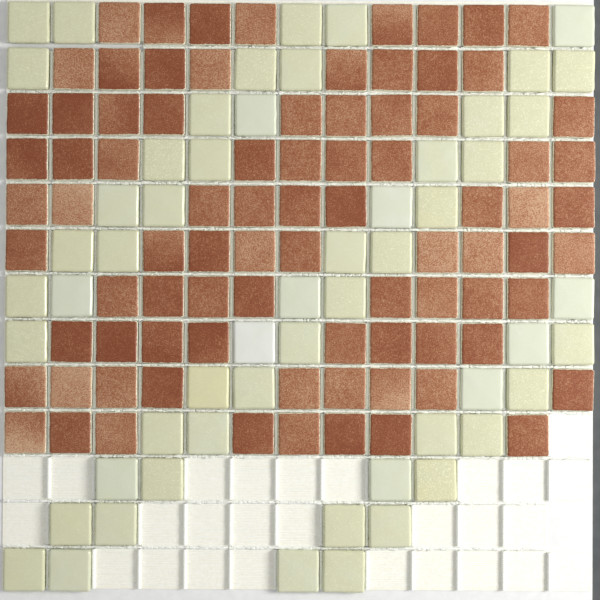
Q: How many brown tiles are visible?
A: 85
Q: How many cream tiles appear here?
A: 56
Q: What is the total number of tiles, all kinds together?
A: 141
